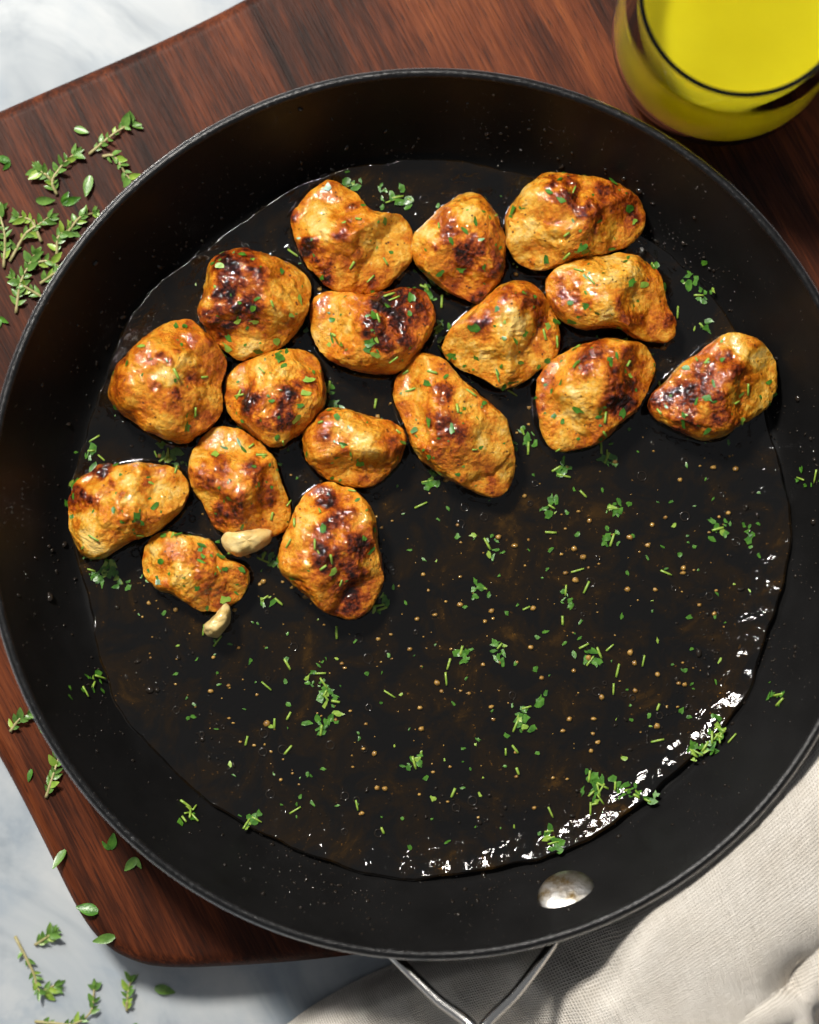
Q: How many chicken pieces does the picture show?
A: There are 17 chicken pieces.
